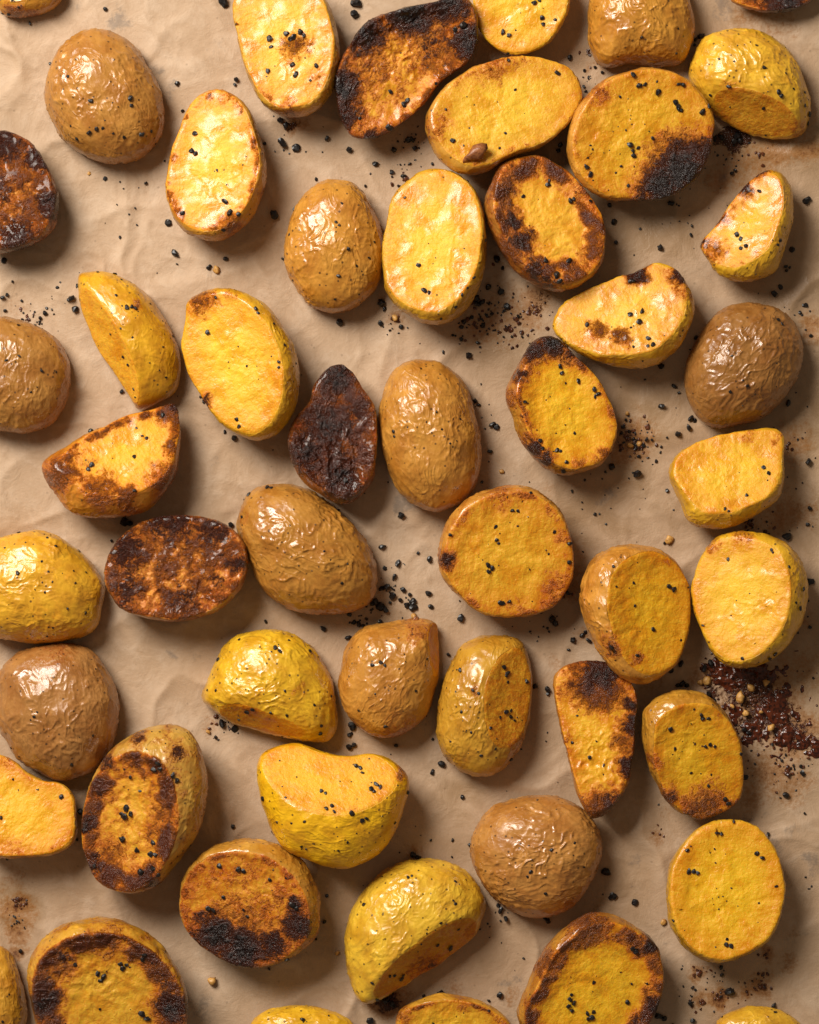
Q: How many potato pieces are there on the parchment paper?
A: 51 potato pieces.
